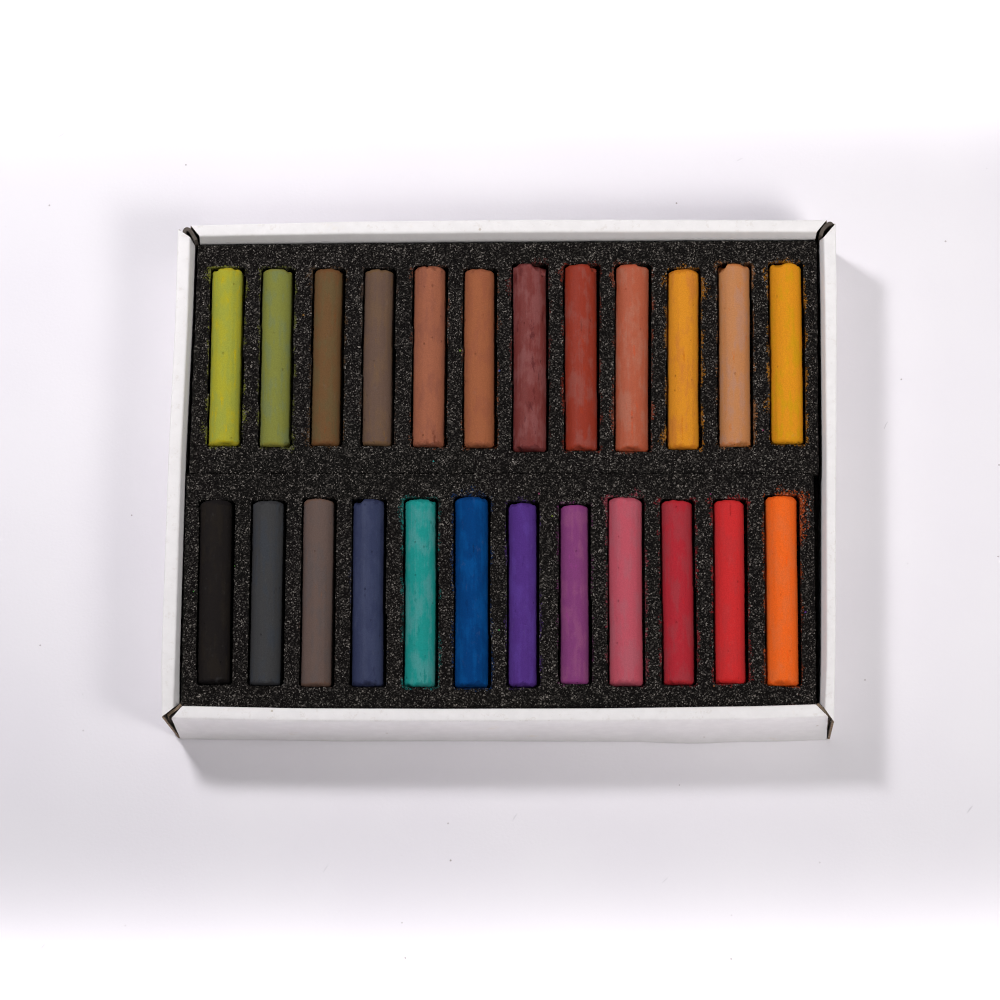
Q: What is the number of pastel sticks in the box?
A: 24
